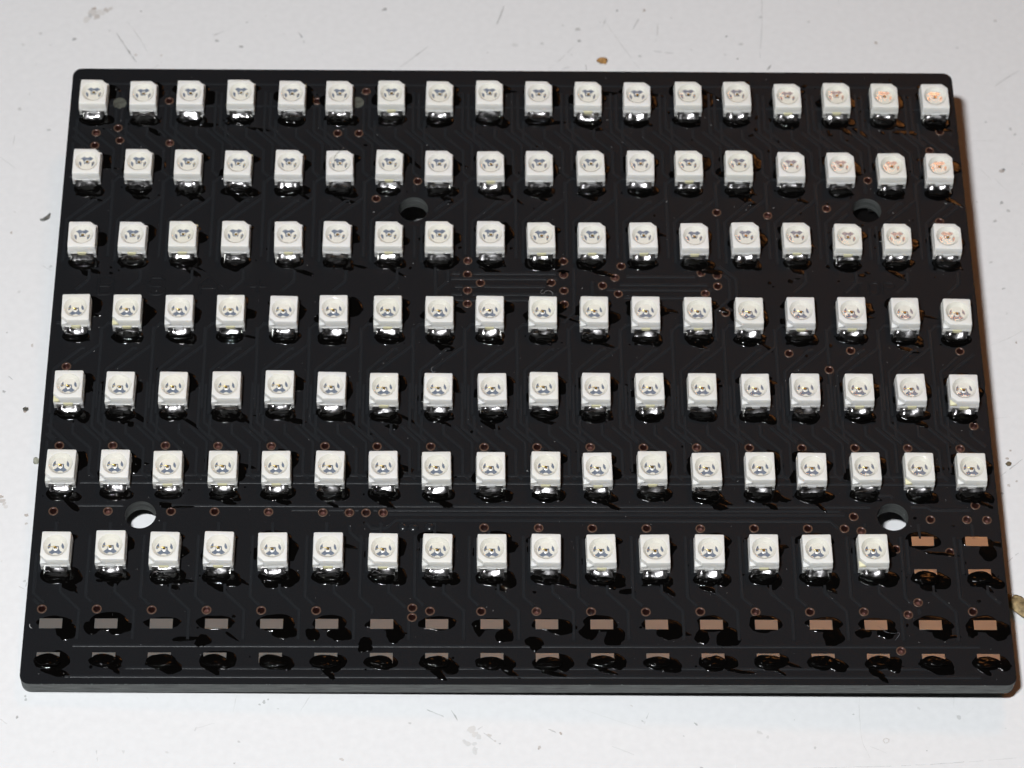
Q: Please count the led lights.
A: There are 124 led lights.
